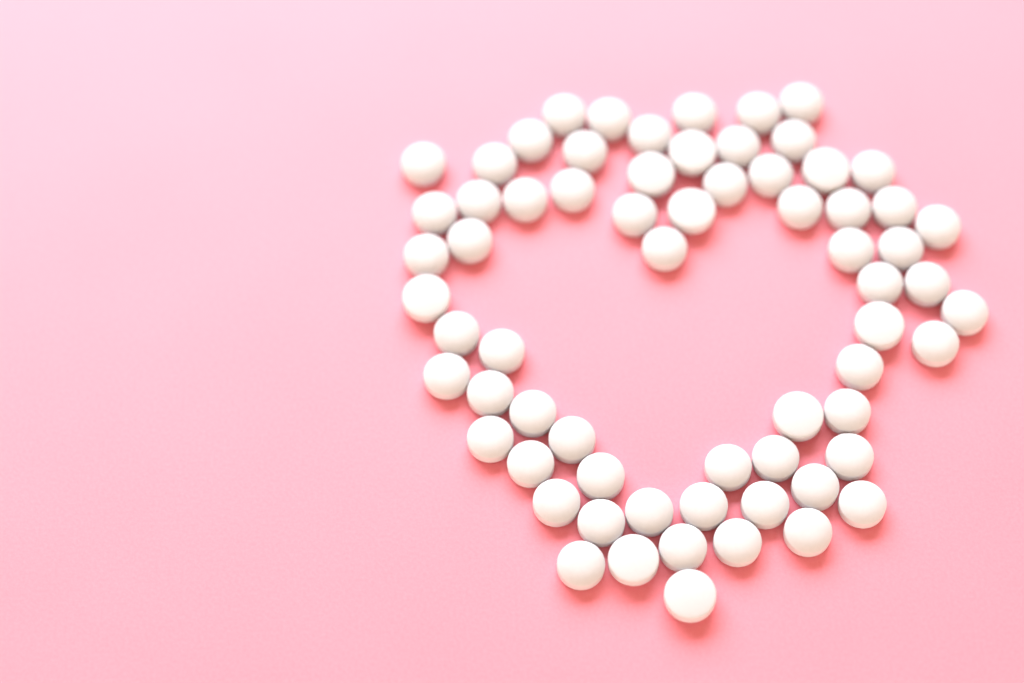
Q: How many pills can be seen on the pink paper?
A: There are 67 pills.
